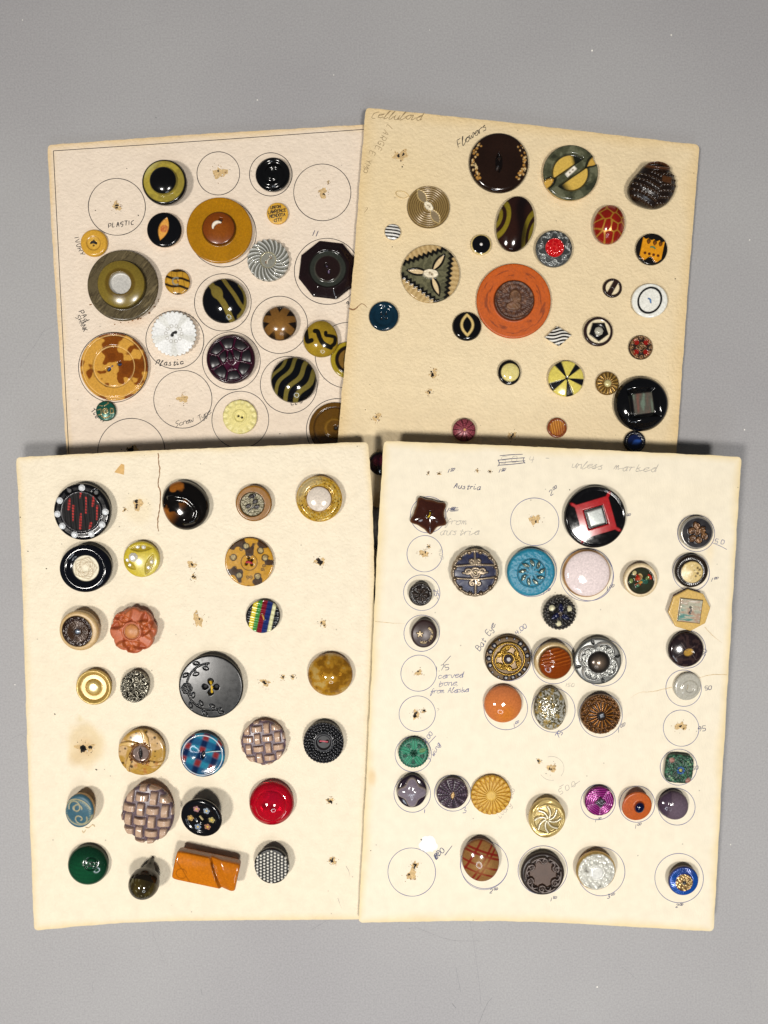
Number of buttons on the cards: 107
